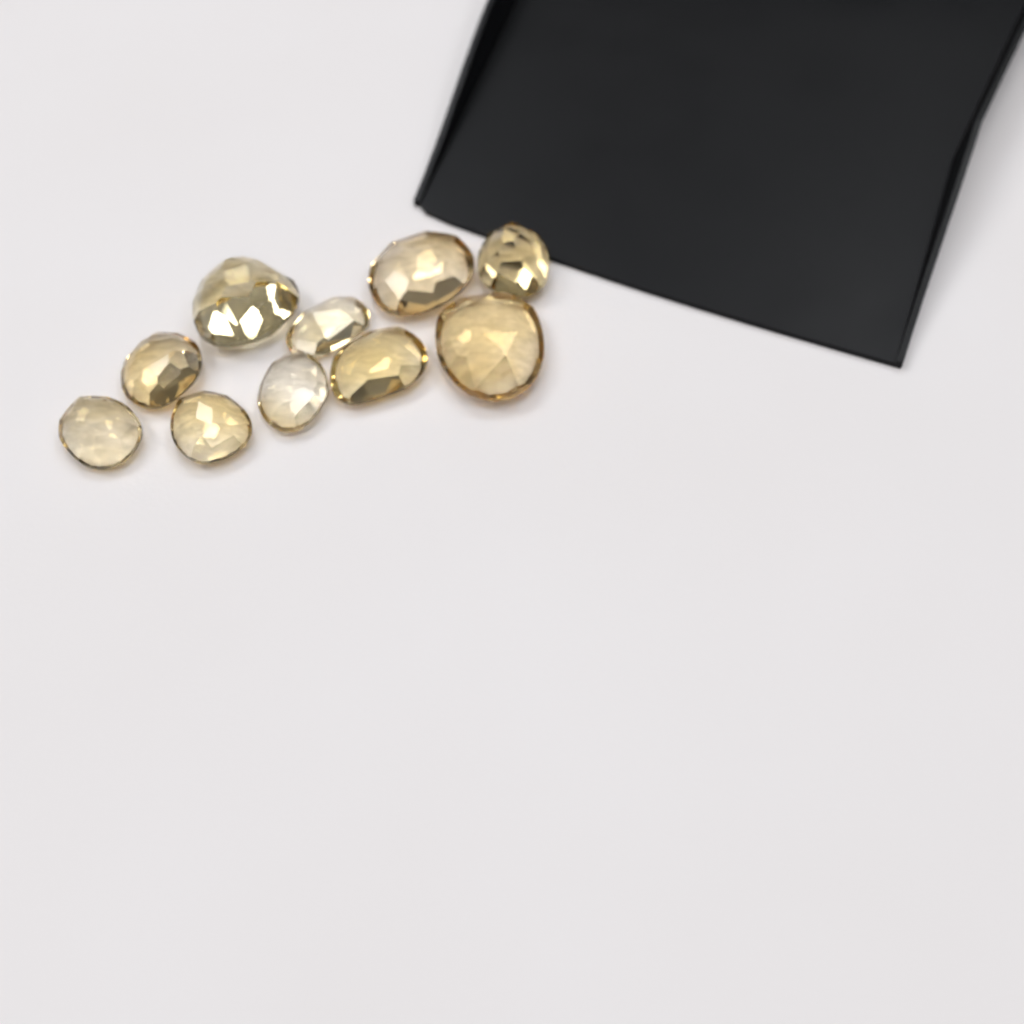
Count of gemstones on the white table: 10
